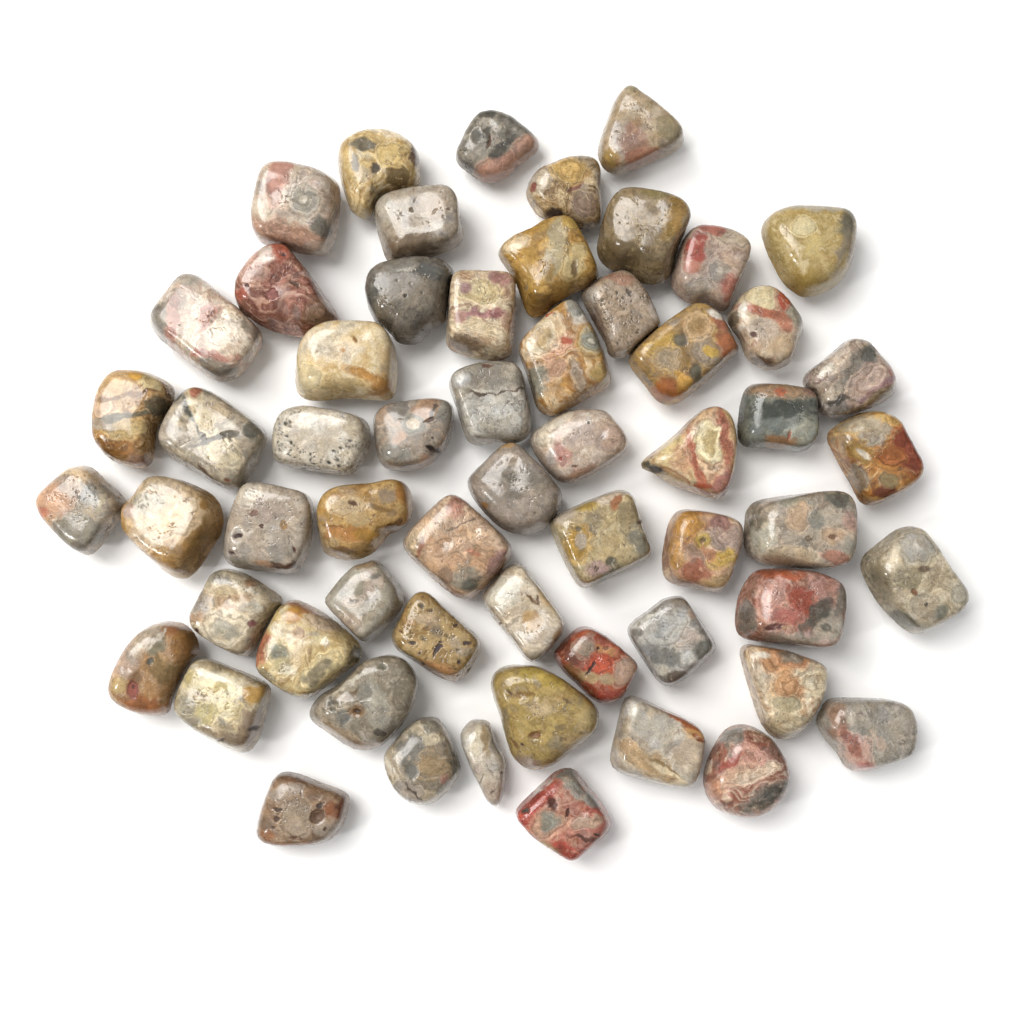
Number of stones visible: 59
